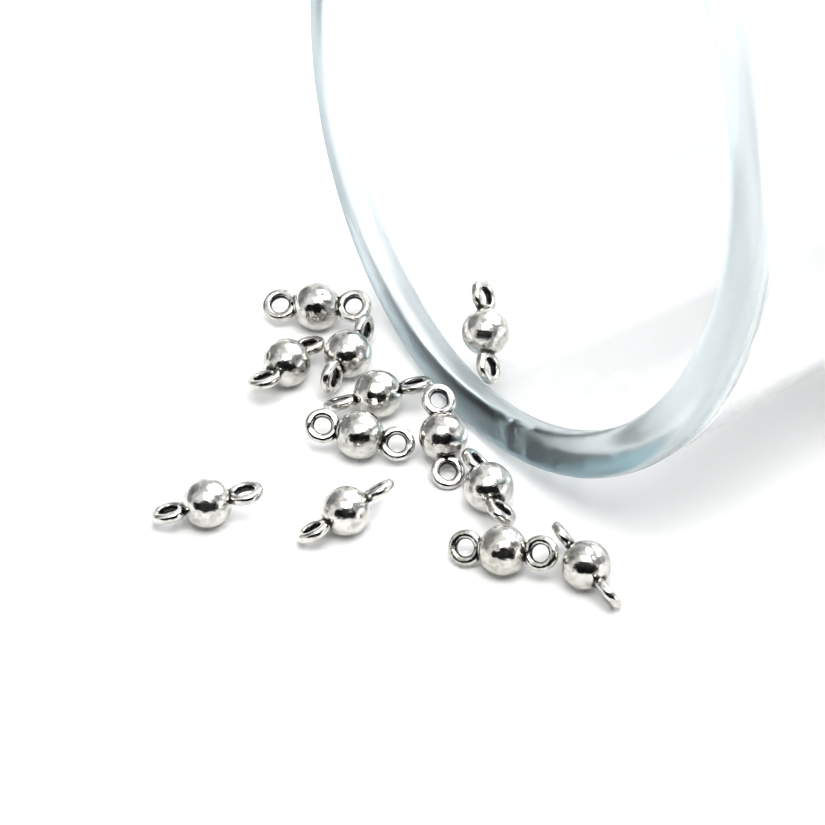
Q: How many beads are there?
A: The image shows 12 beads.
